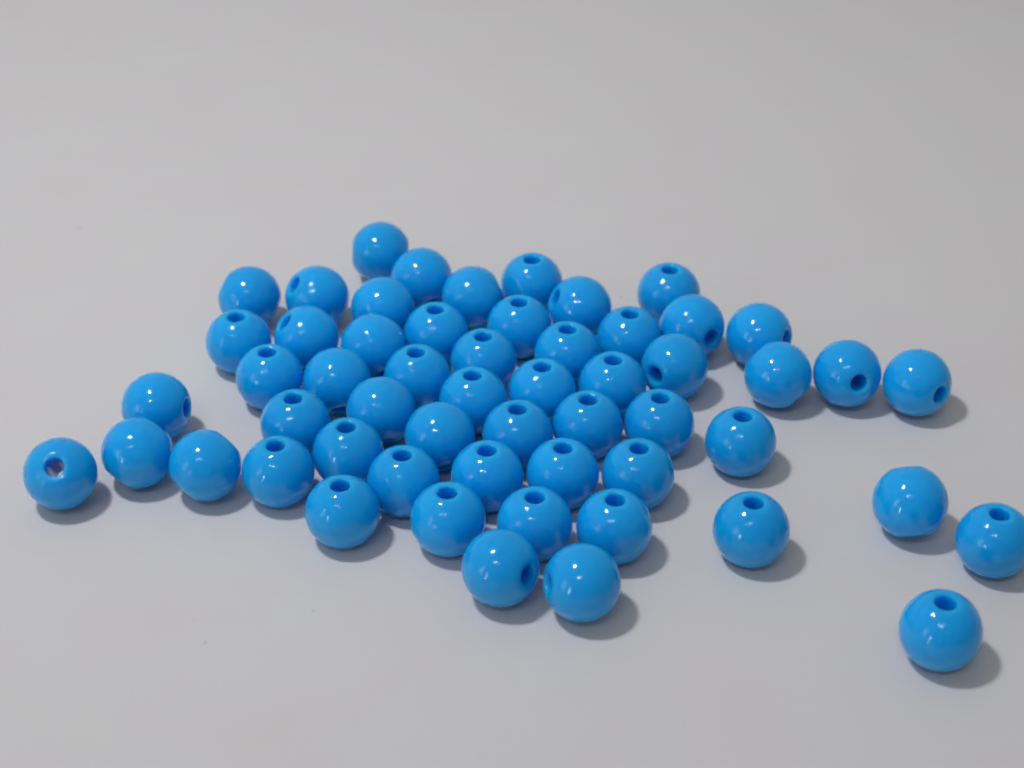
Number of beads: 56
